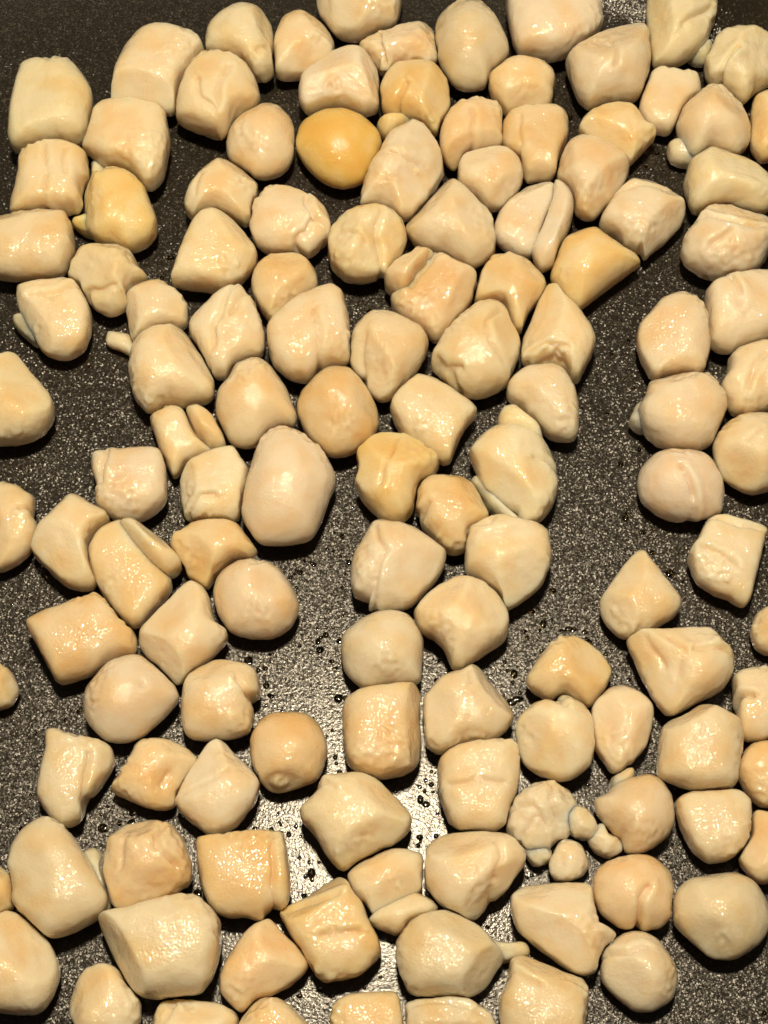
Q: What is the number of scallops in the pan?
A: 127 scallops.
